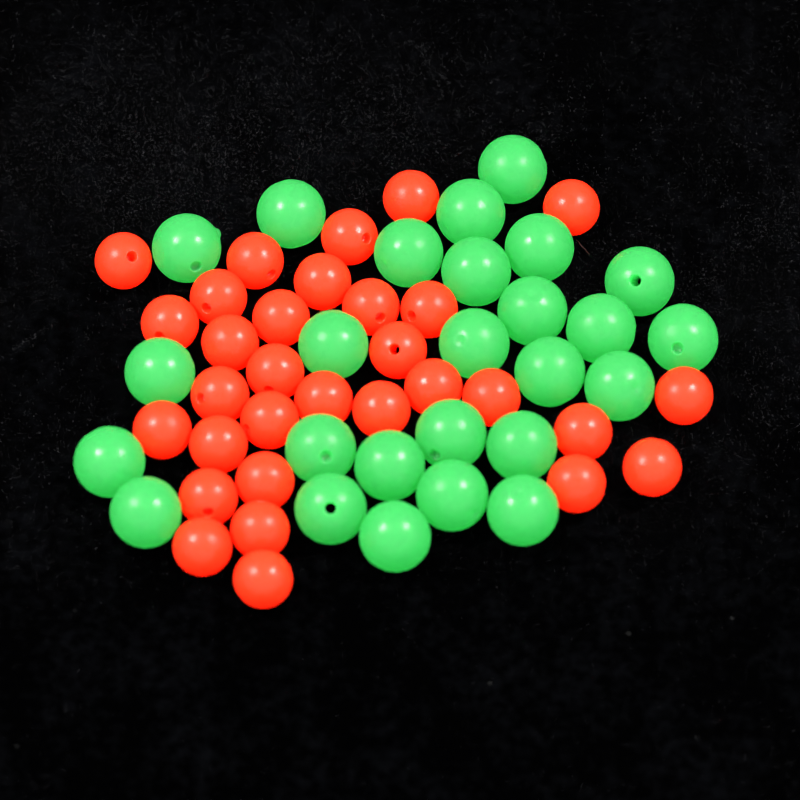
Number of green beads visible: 26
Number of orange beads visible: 31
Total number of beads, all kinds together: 57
